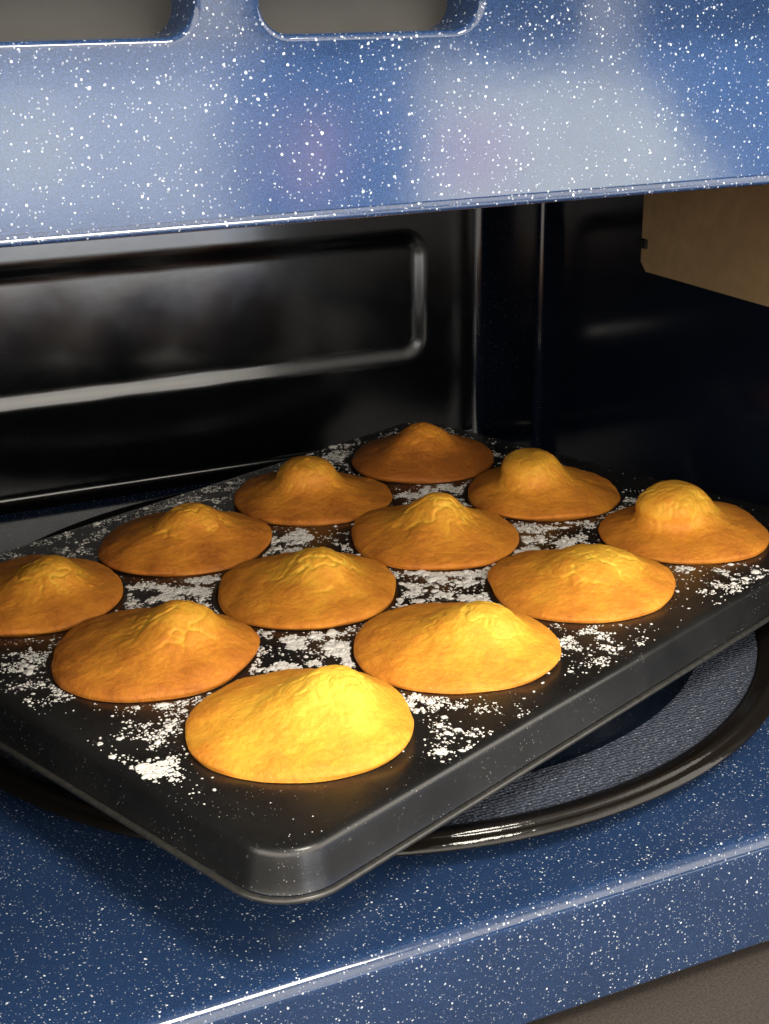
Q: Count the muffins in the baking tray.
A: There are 12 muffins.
